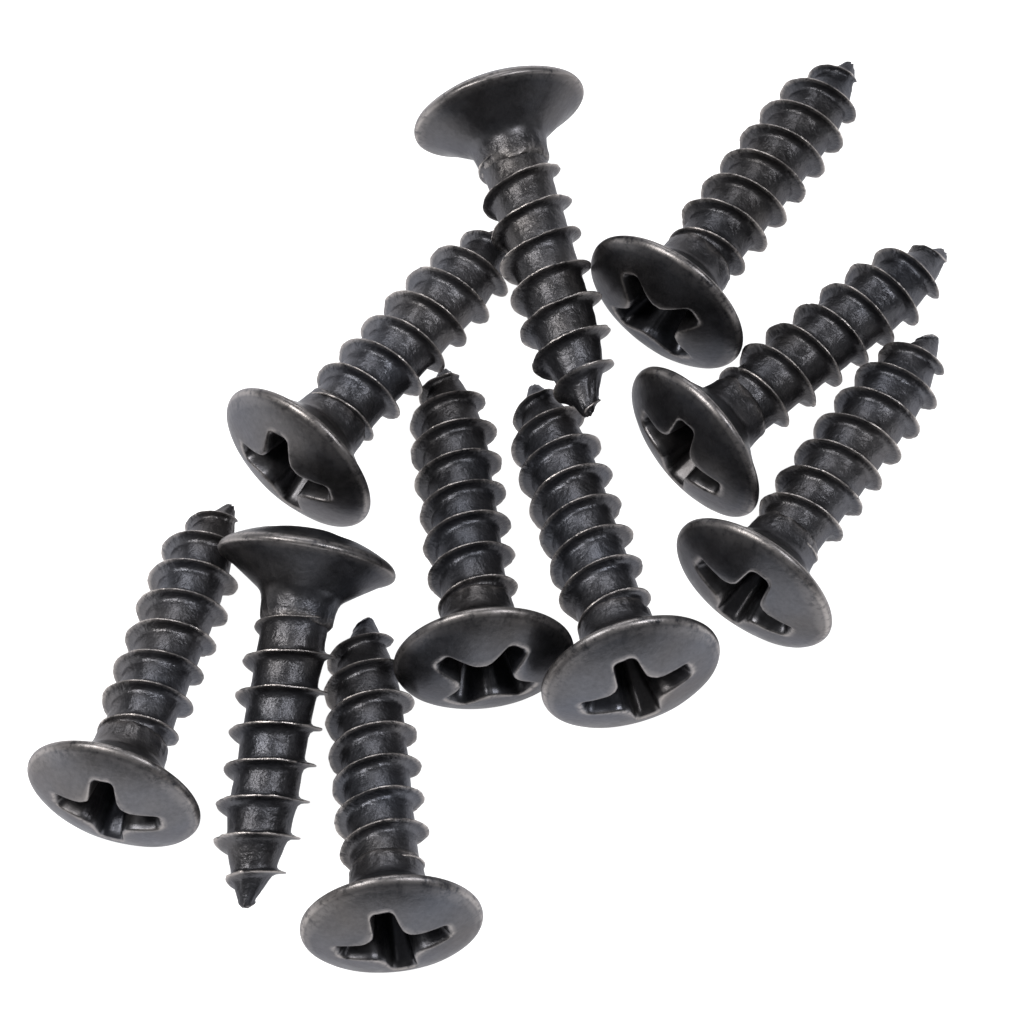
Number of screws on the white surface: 10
